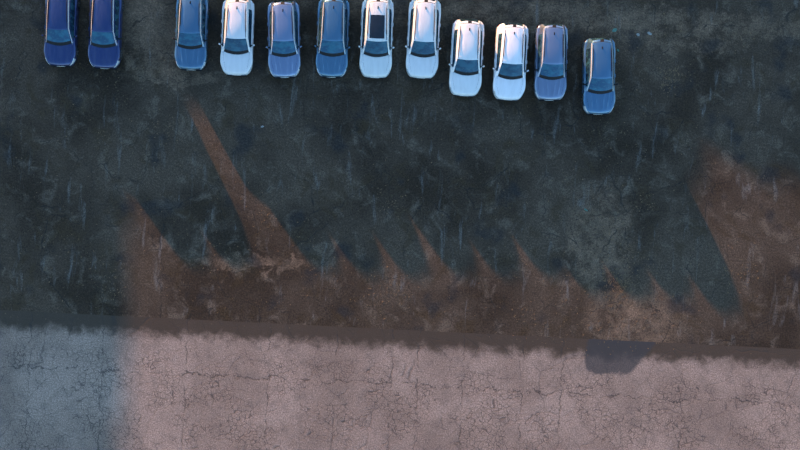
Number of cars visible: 12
